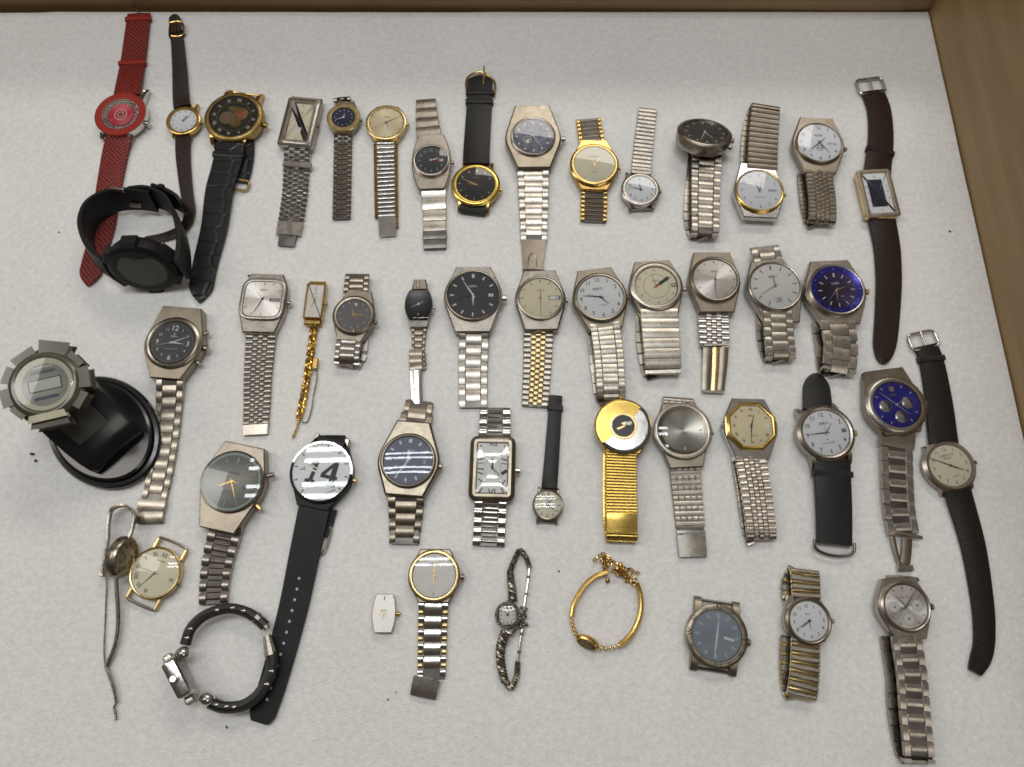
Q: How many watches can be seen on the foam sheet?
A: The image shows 50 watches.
